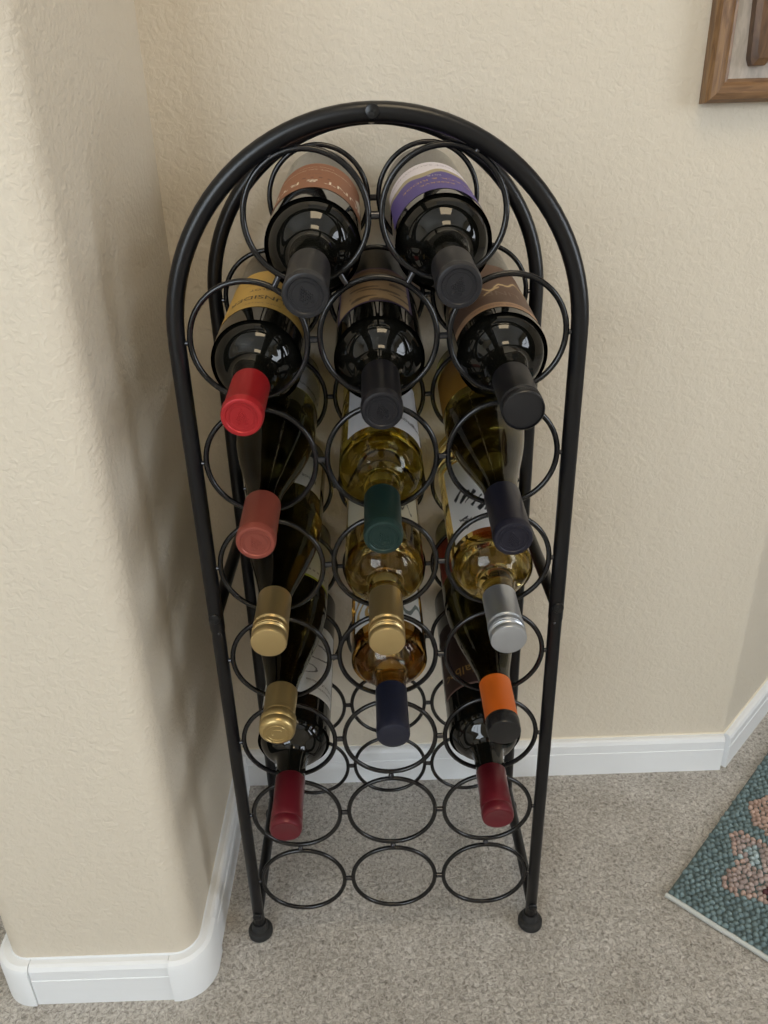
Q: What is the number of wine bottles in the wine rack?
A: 16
